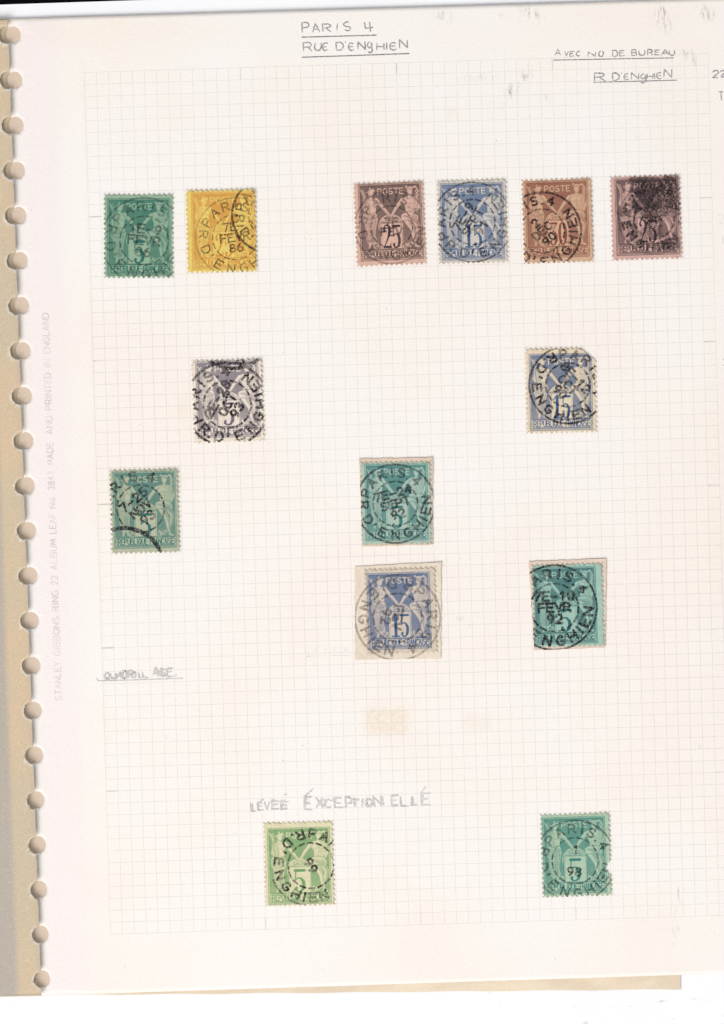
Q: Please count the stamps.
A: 14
